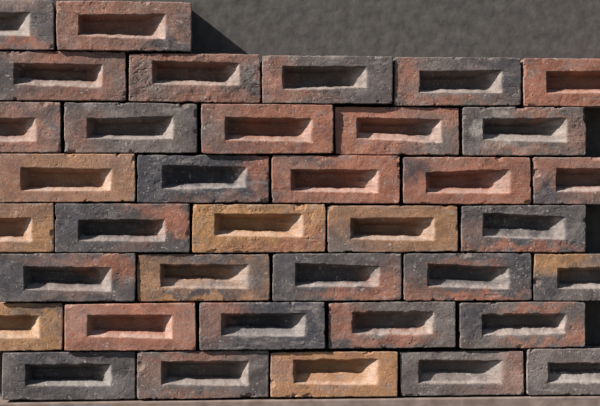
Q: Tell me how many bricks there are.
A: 37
